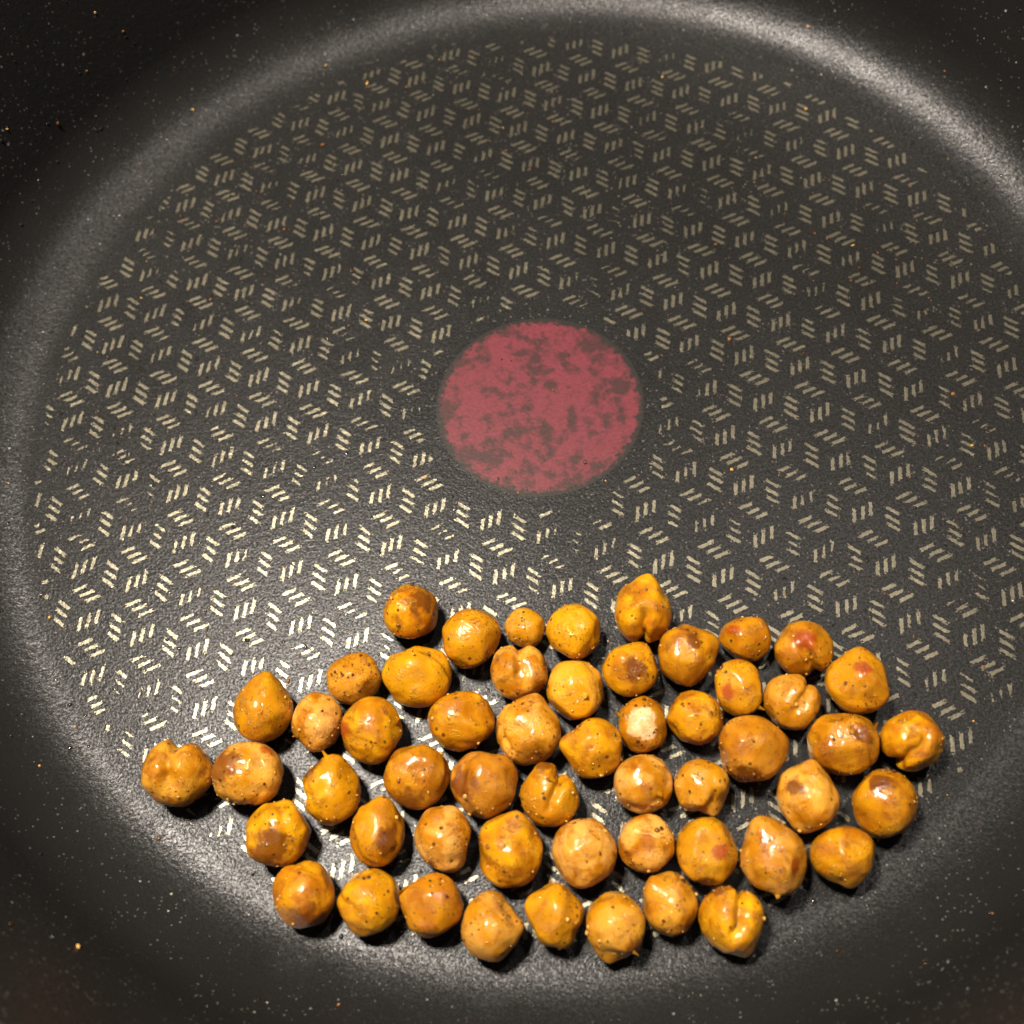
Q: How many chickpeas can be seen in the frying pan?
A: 54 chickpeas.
